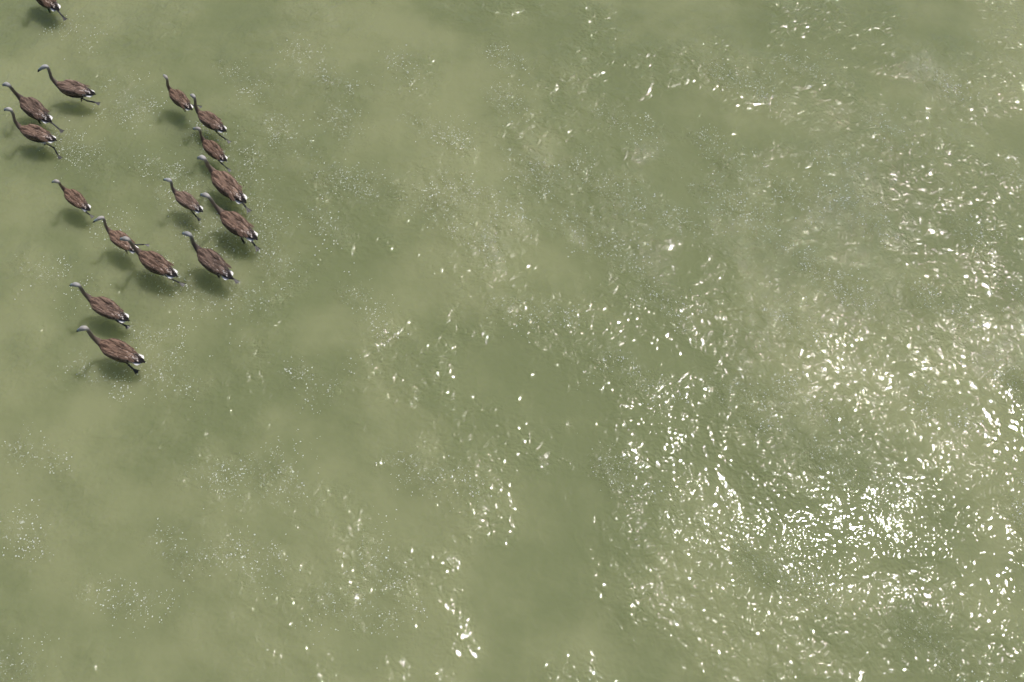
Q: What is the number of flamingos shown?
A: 16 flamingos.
